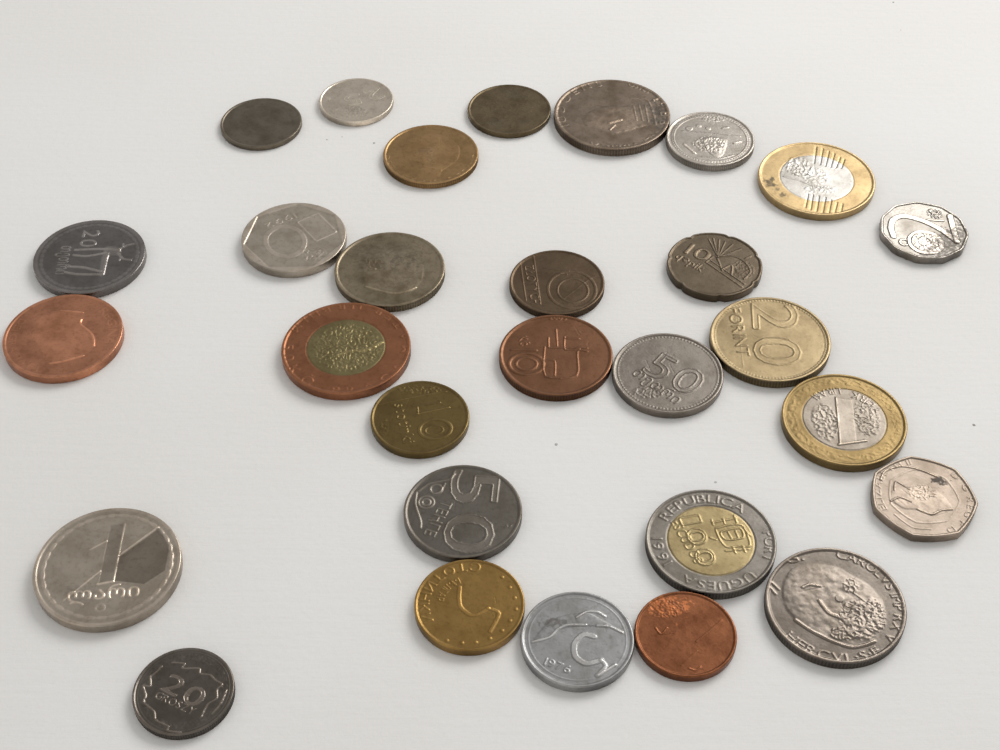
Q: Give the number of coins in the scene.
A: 29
